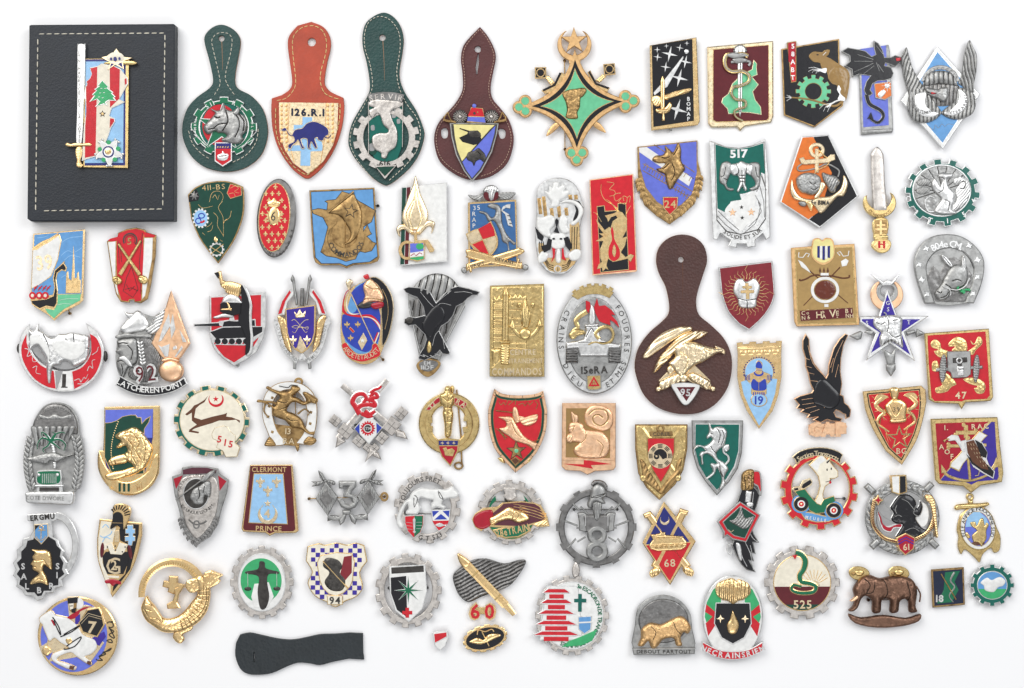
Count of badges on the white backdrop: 81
